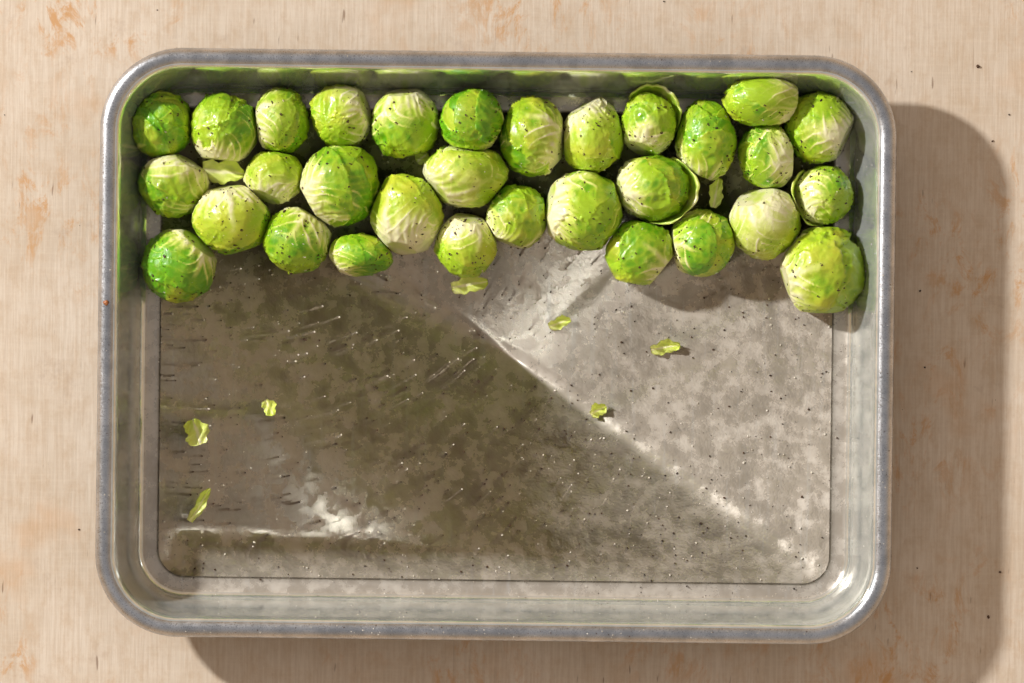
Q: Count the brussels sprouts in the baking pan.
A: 31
